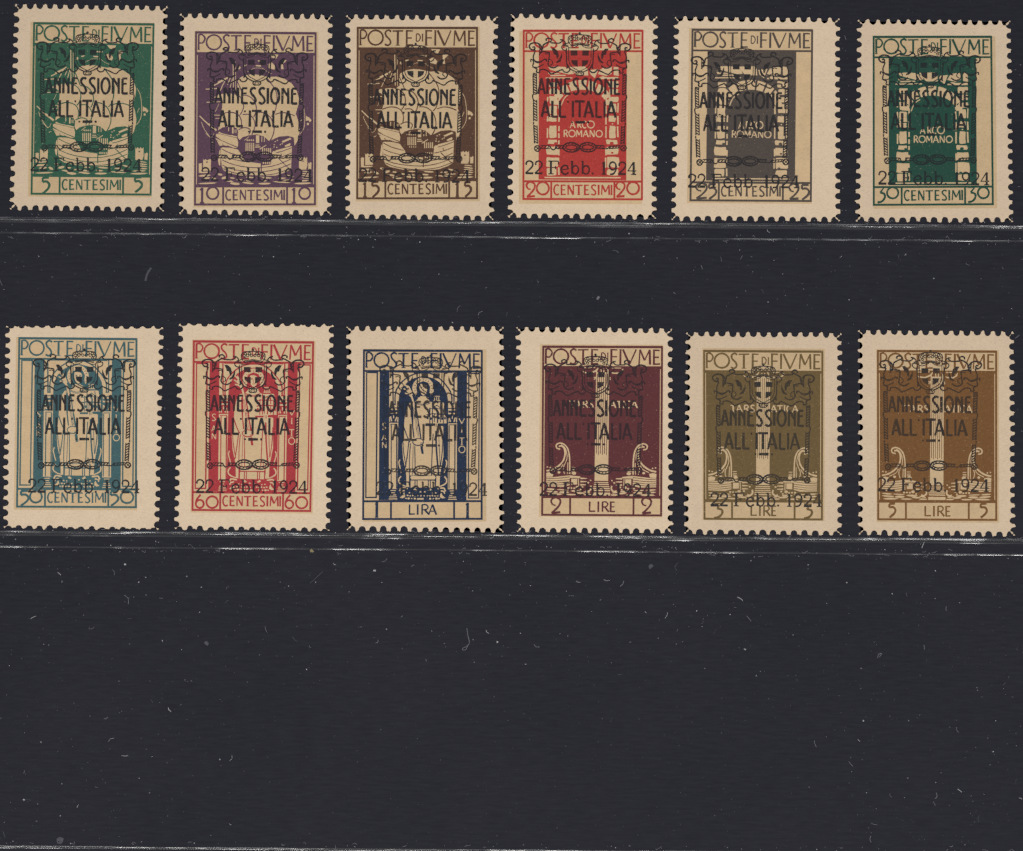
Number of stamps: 12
